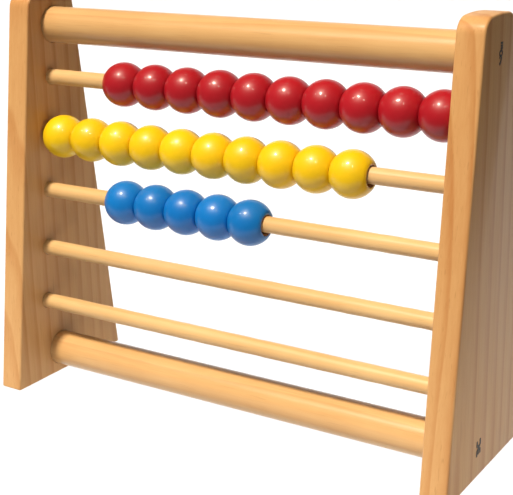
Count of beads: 25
